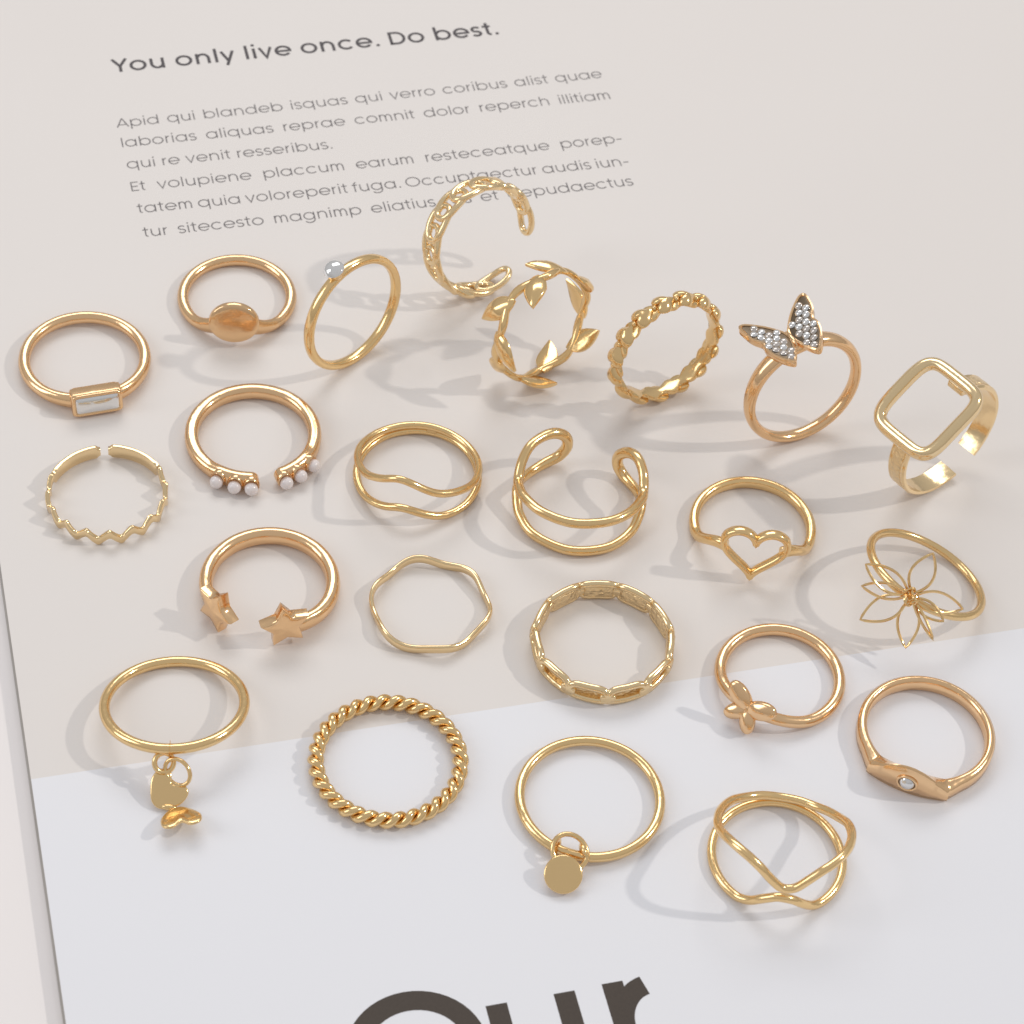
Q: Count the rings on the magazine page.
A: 23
